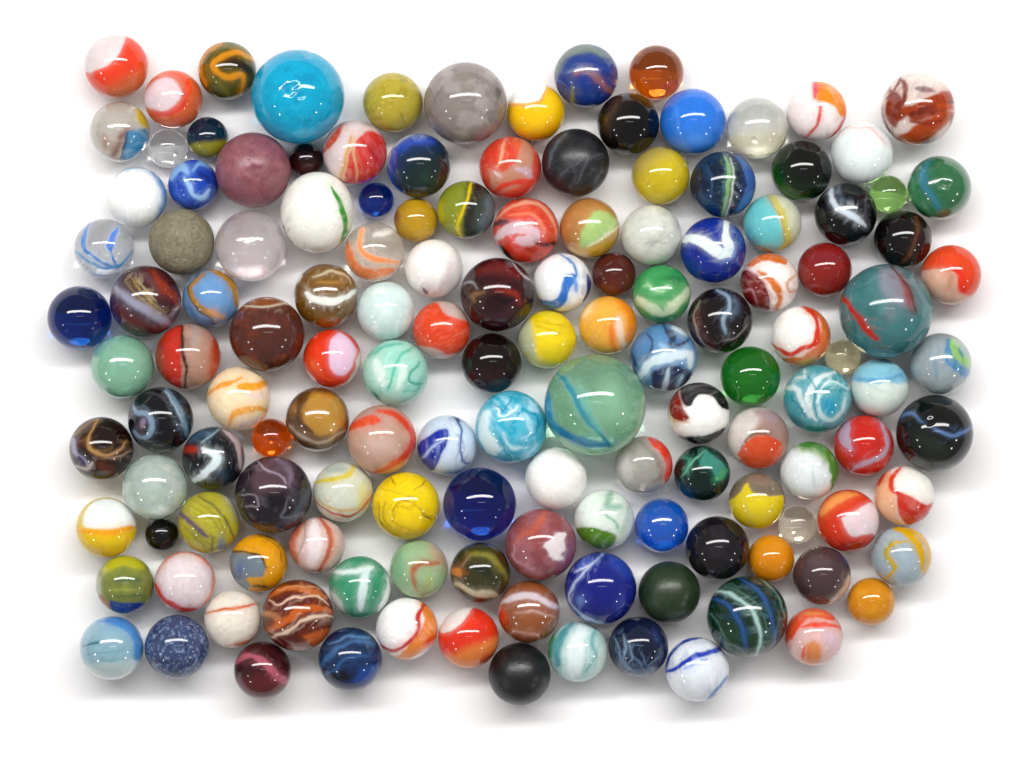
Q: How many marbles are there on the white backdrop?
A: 139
